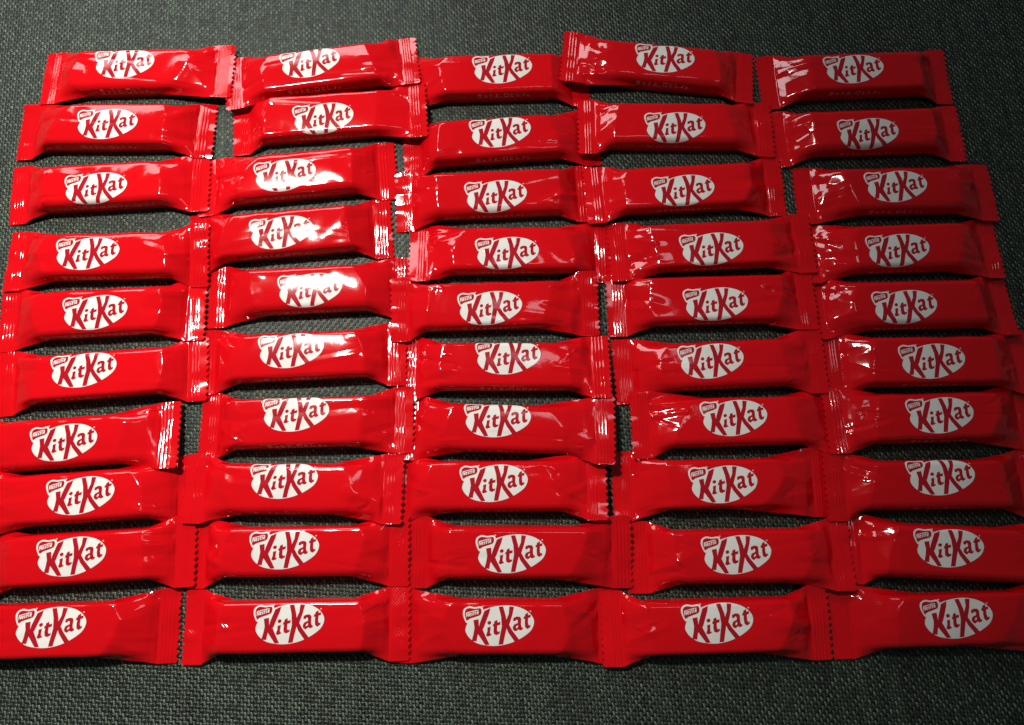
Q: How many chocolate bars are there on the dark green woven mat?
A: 50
